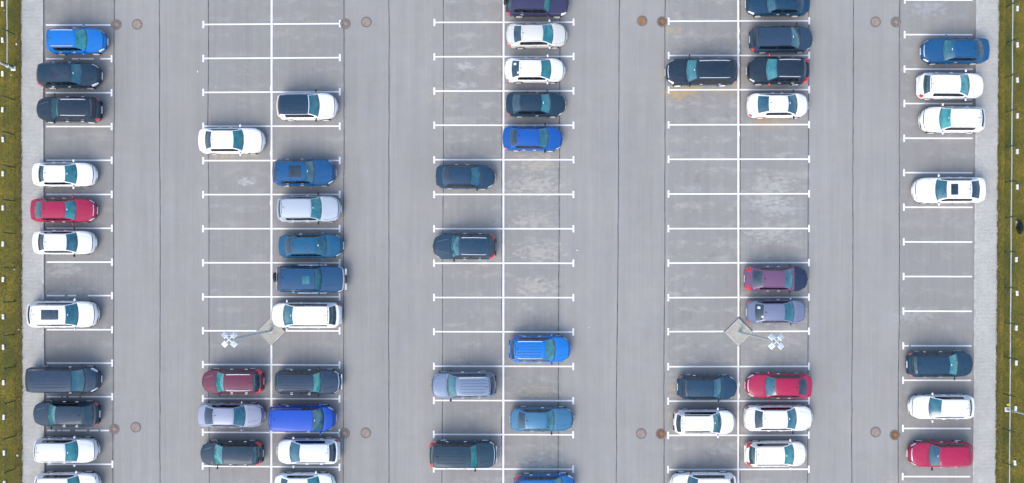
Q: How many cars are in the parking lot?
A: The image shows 57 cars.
